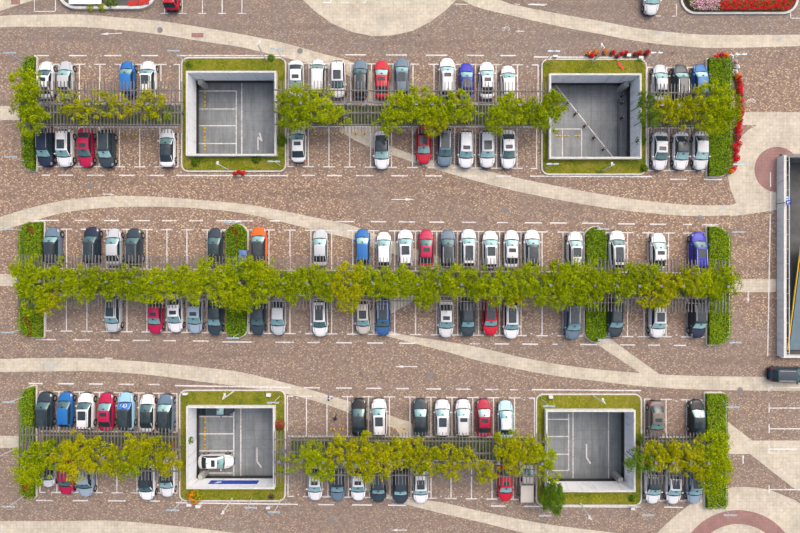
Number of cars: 107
